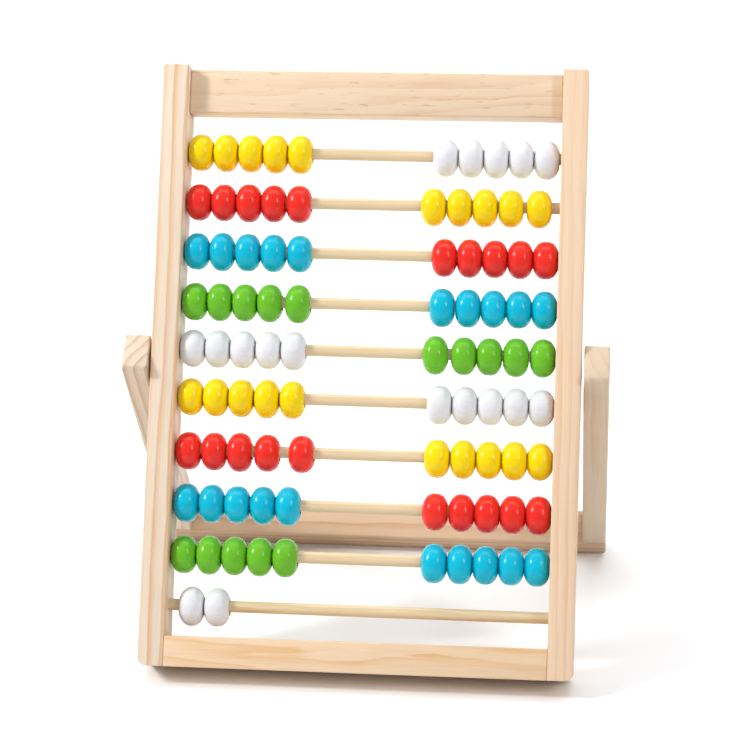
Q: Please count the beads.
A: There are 92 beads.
